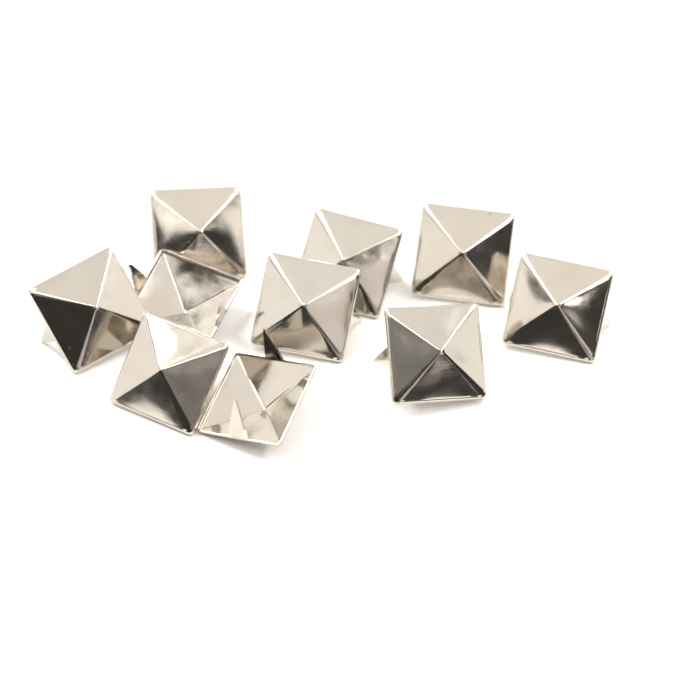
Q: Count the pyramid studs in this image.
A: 10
